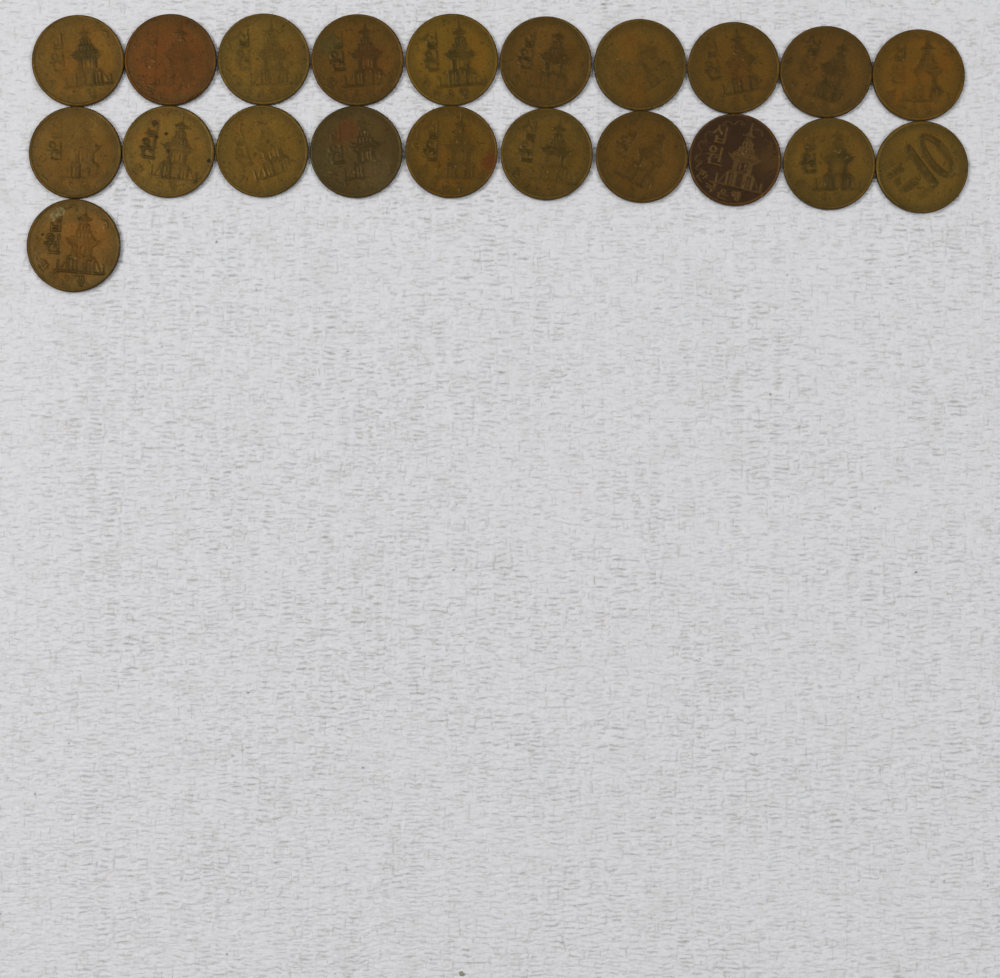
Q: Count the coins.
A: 21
